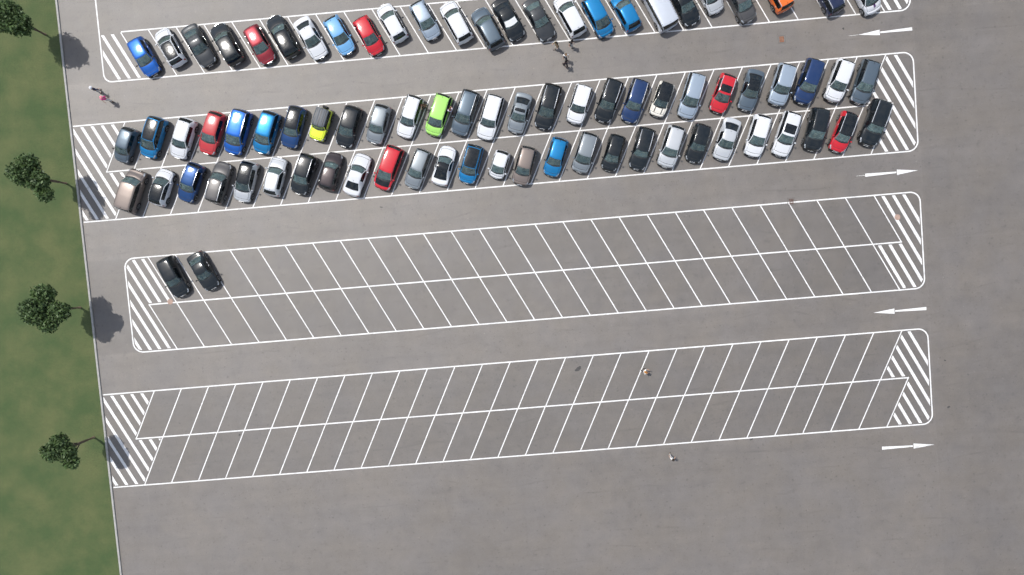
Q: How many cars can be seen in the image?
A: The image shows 81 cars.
